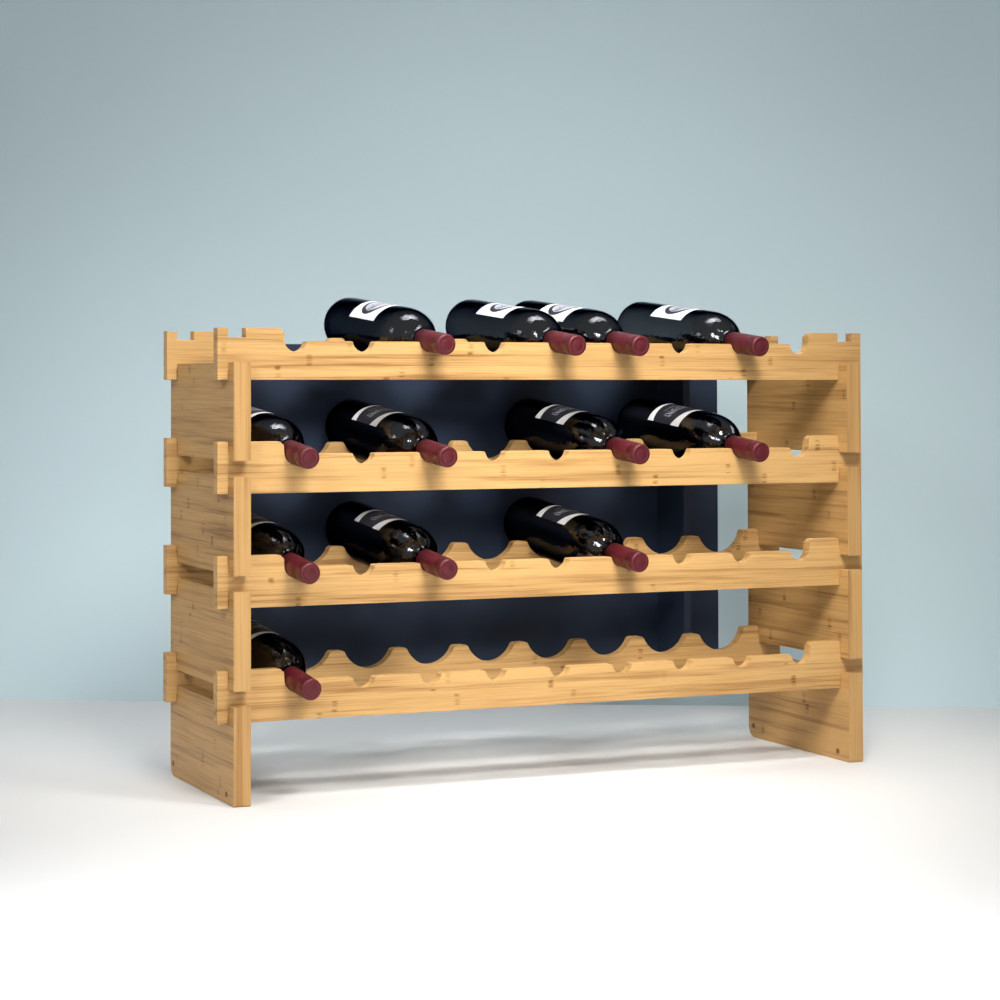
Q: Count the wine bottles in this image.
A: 12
